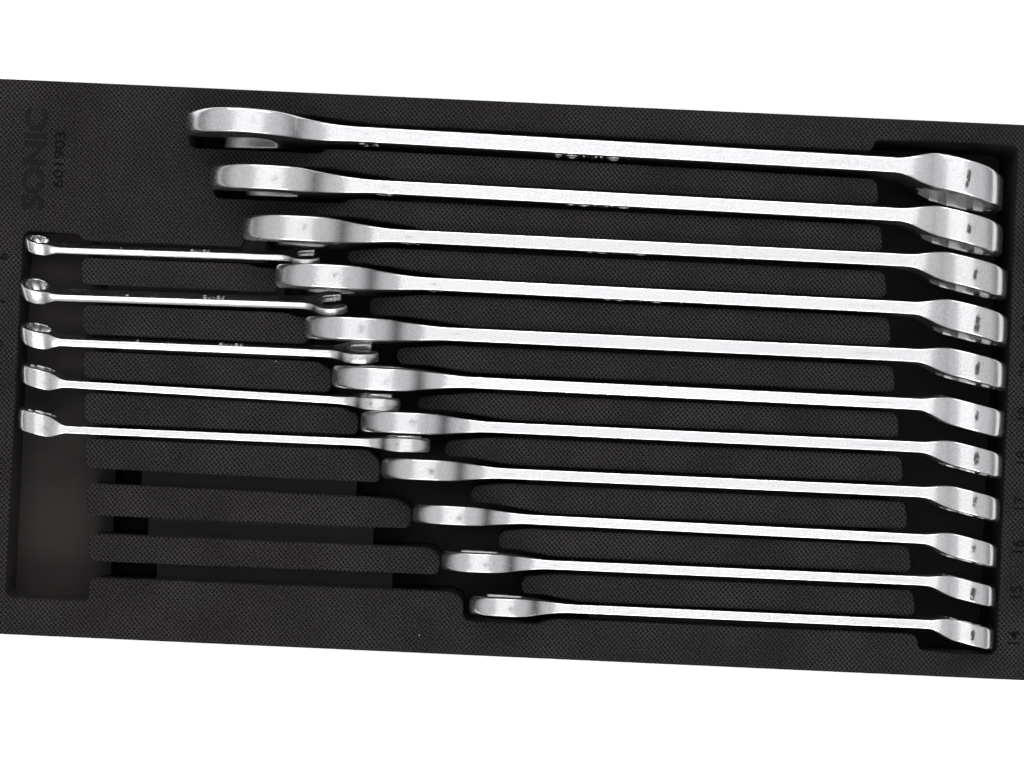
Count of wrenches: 16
